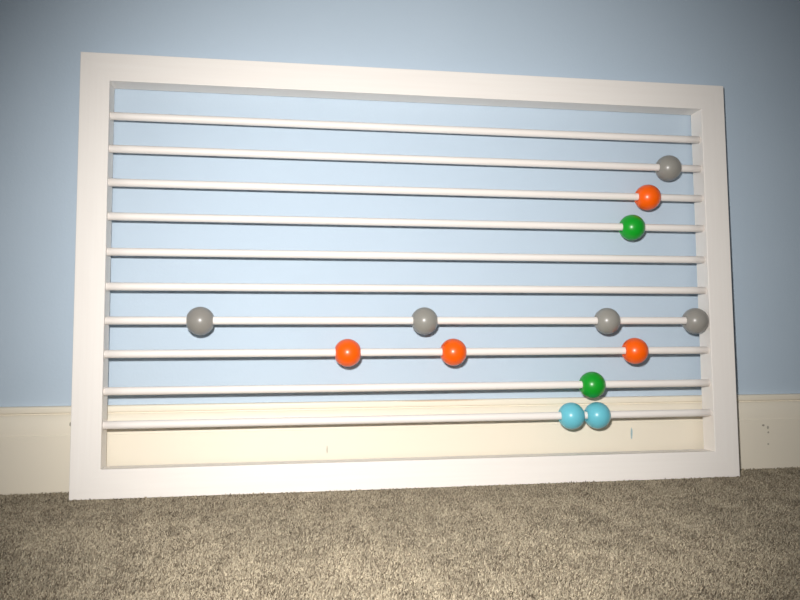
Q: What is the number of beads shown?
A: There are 13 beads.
